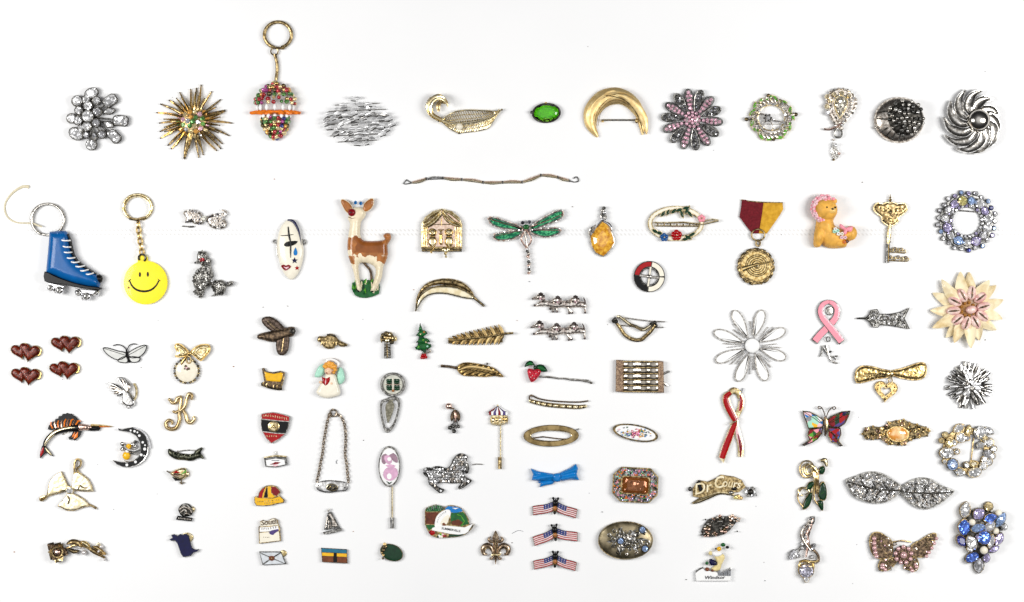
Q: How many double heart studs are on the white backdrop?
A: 4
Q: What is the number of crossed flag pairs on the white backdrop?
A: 3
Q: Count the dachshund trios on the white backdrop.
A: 2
